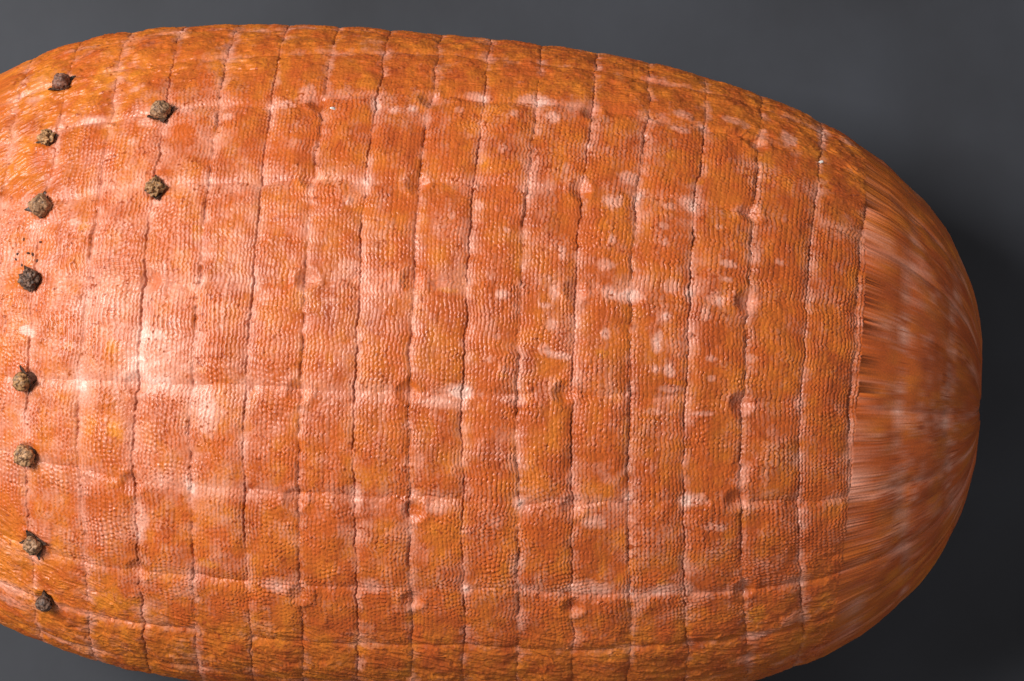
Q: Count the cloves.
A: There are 10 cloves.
